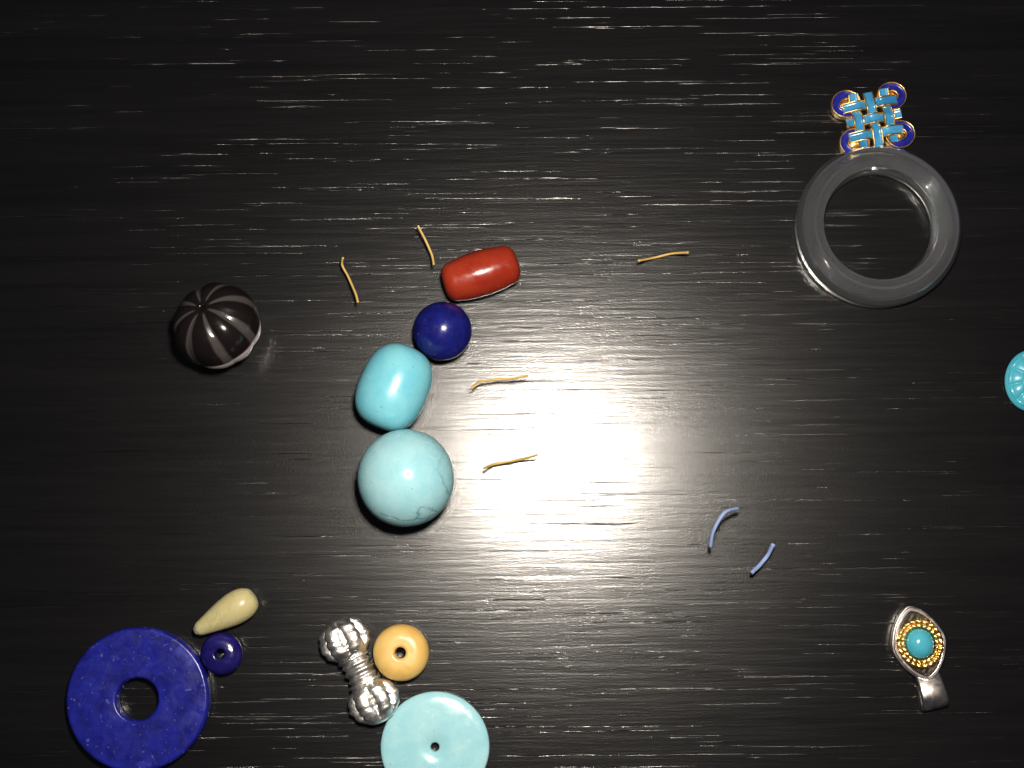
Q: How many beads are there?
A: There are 10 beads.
